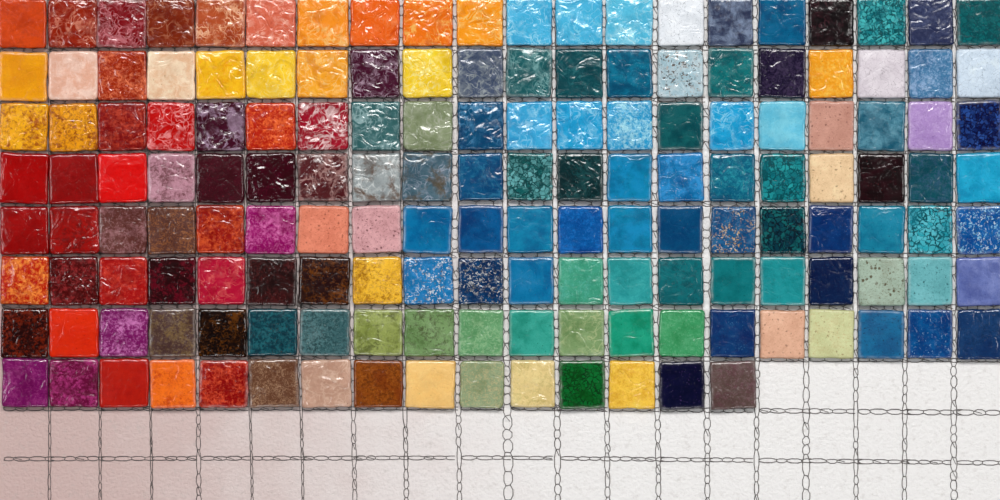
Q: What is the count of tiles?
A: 155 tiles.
